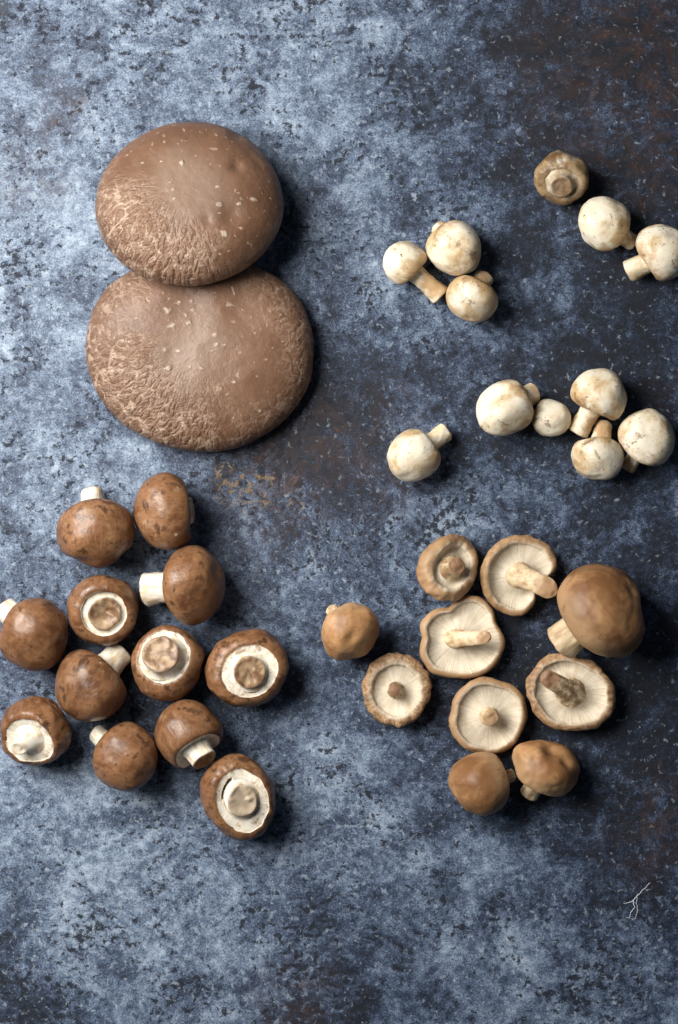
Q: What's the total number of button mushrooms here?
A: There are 12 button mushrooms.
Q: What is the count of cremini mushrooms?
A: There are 12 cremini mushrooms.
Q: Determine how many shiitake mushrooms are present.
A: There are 10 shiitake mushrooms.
